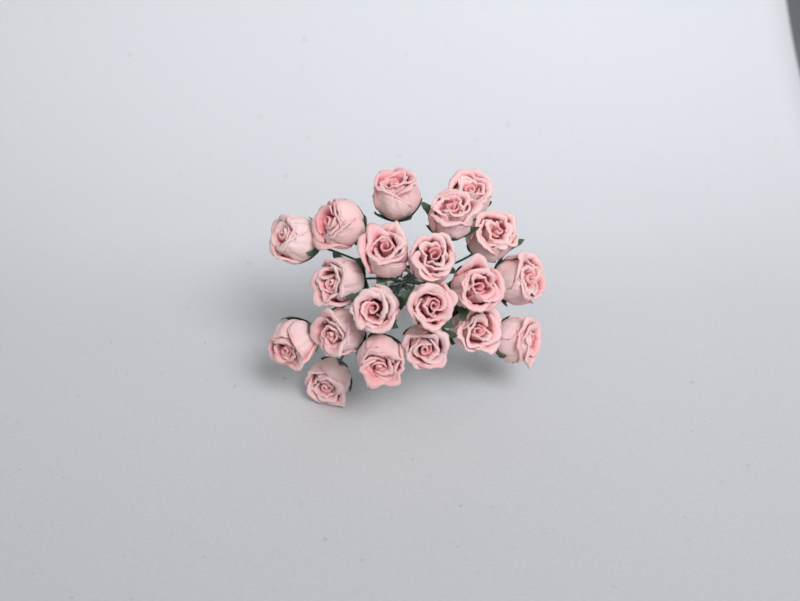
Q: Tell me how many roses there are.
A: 20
